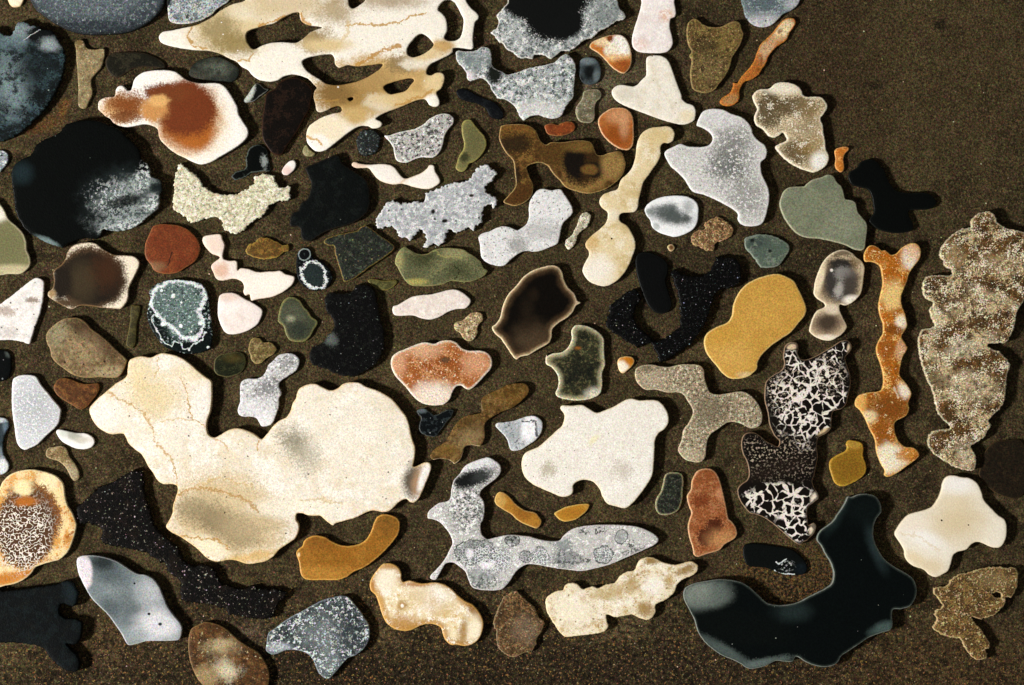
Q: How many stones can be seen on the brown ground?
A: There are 114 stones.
